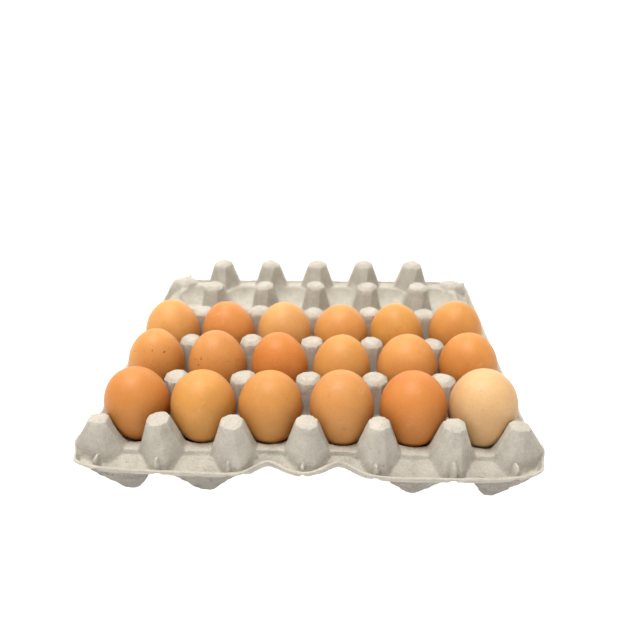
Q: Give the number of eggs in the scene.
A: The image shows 18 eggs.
